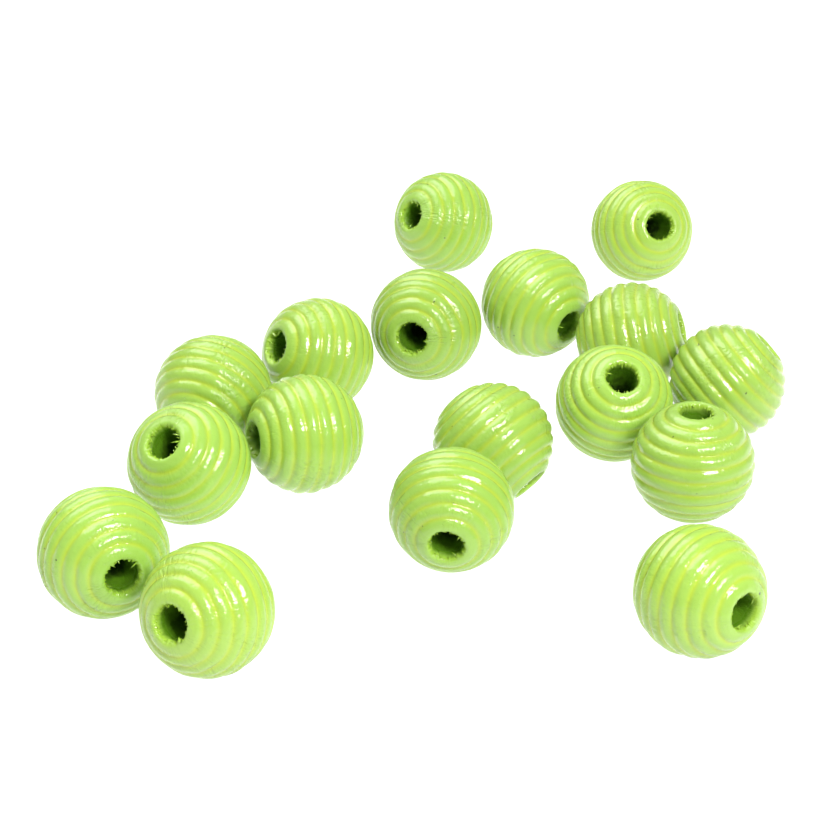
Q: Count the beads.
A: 17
